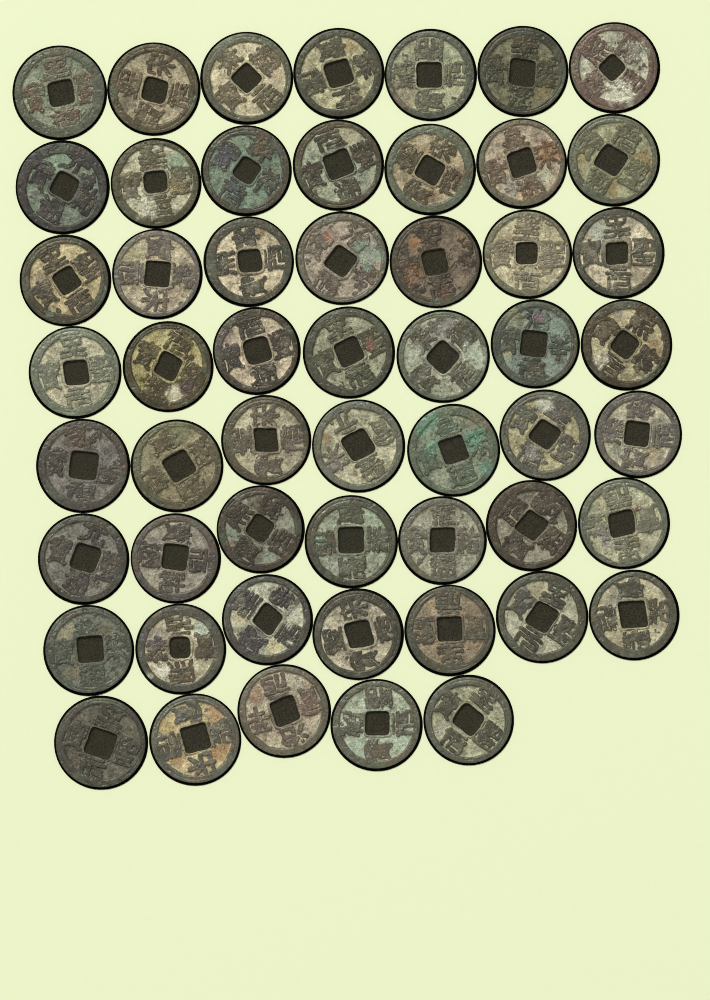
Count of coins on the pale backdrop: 54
